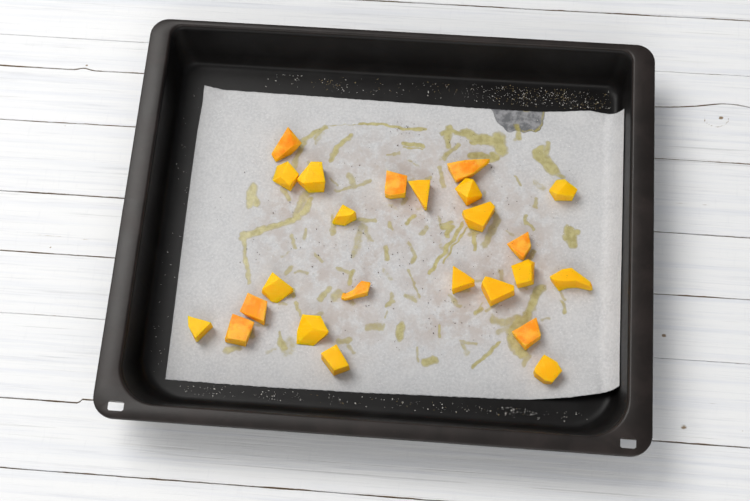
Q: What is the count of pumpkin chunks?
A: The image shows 24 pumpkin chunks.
